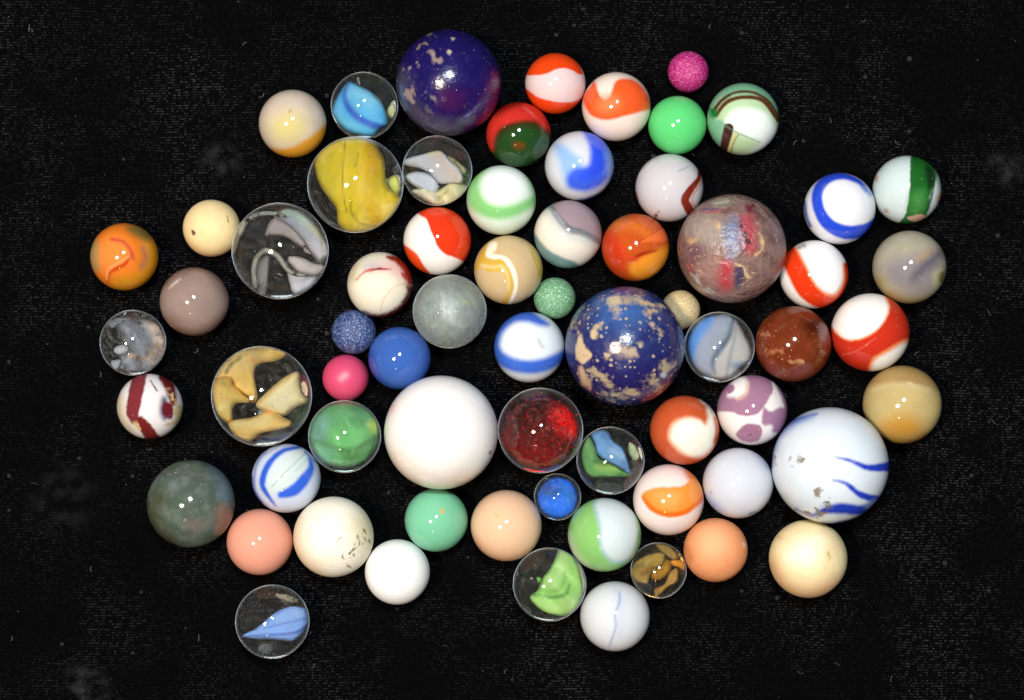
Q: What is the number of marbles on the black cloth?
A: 67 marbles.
